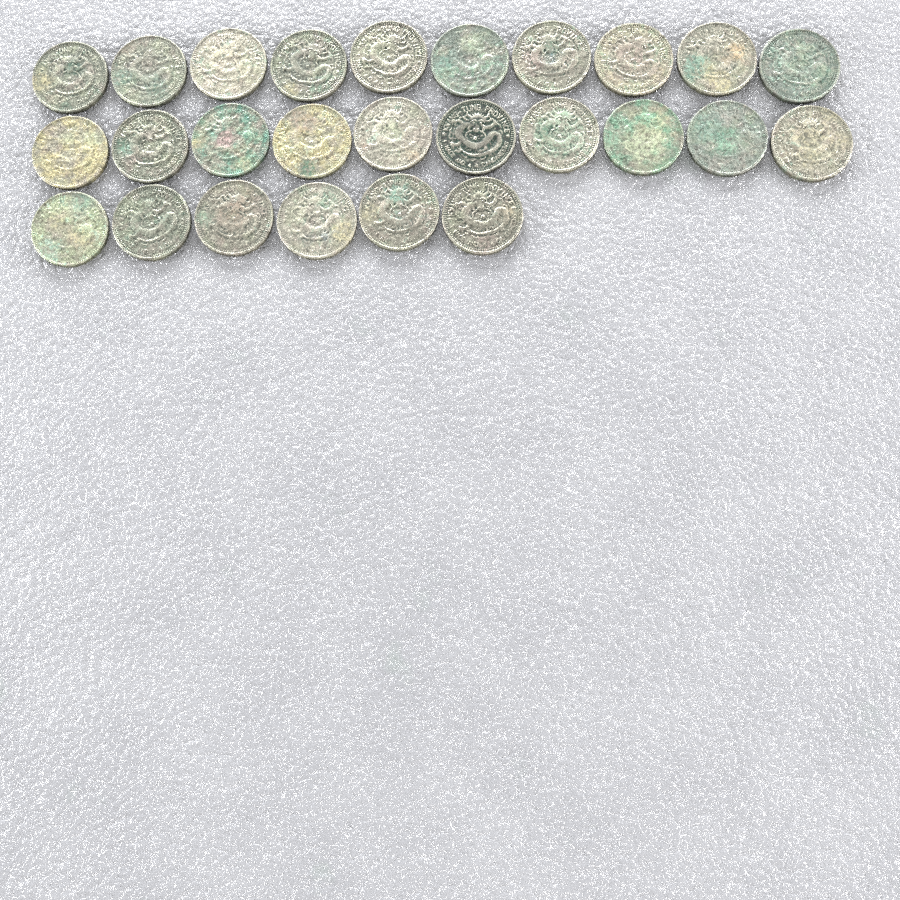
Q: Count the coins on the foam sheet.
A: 26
